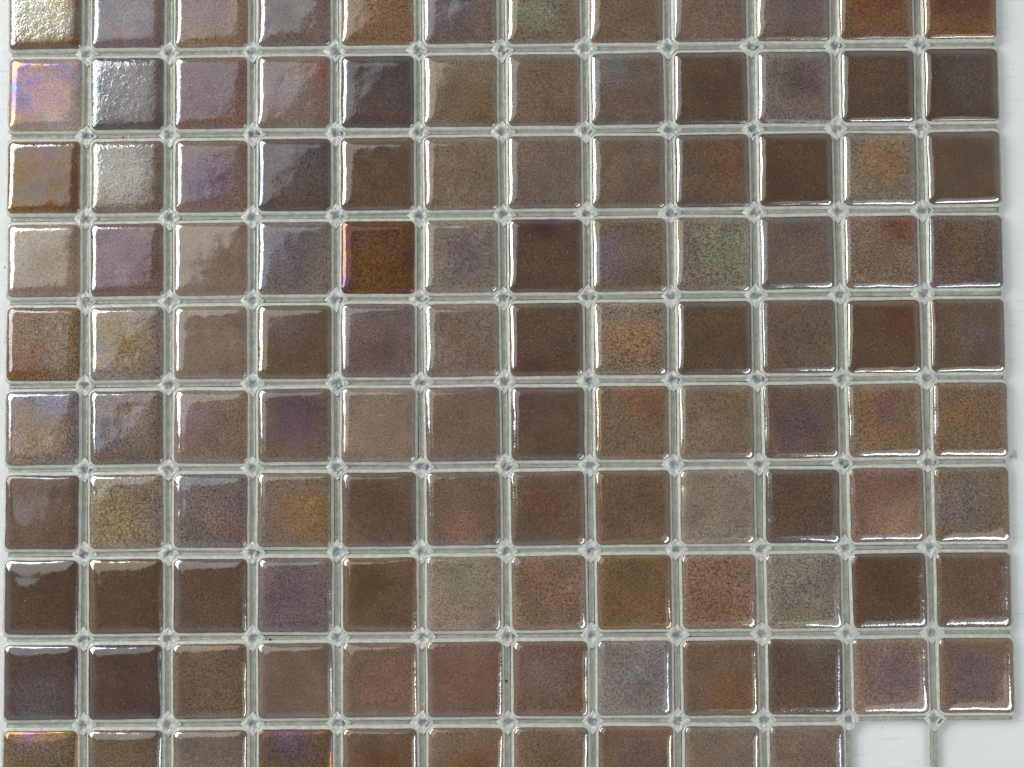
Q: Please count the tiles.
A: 118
